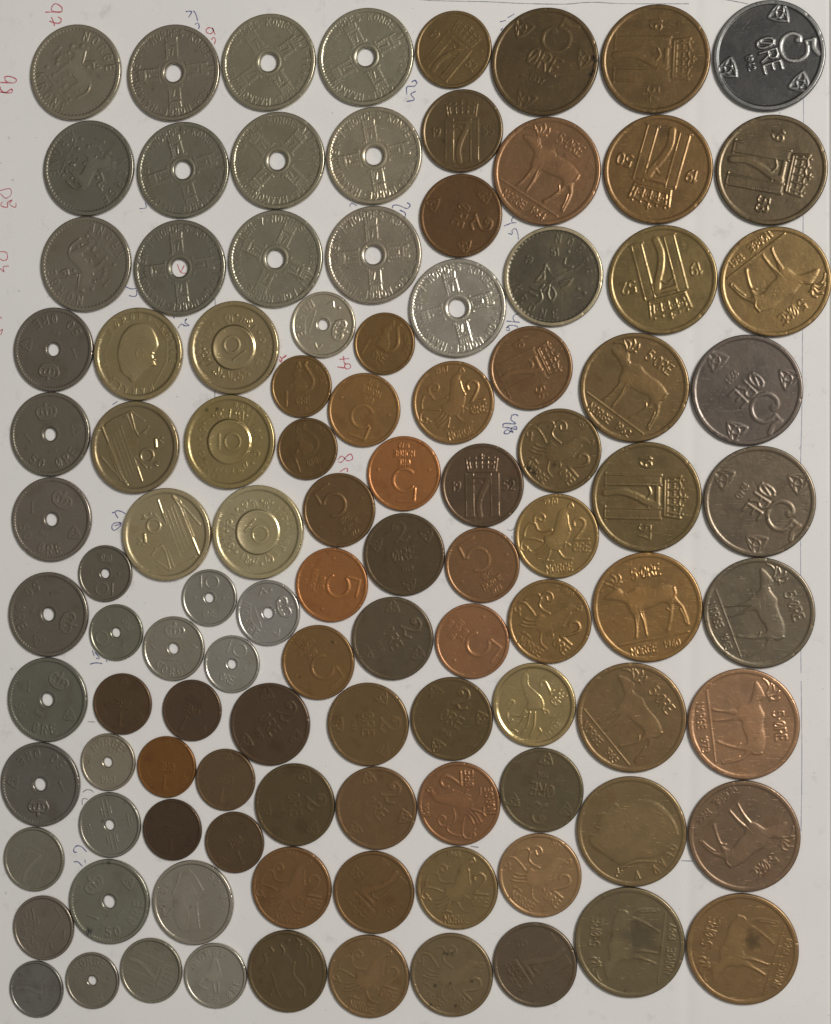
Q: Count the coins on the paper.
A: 106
